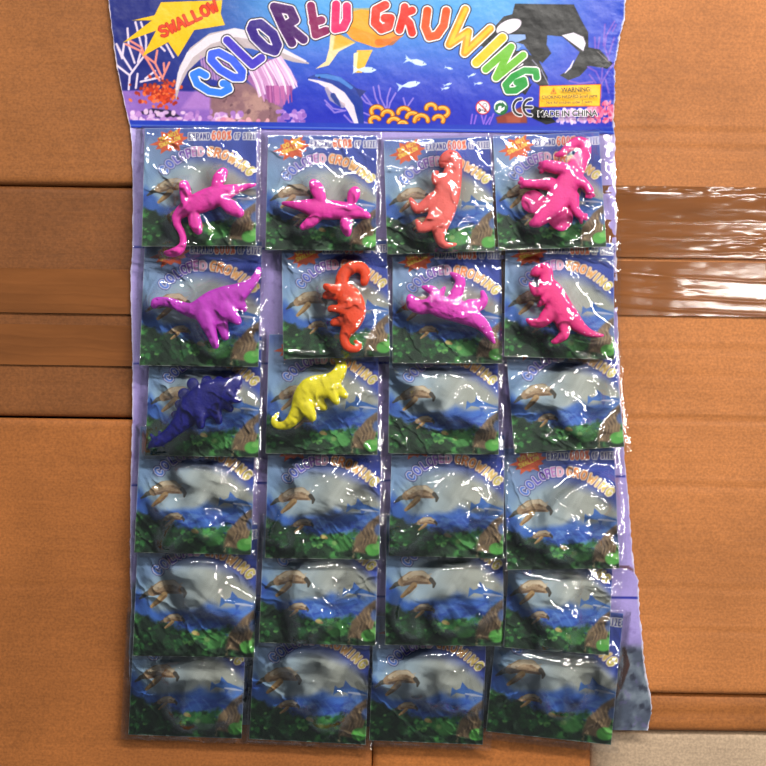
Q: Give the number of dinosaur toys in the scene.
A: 10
